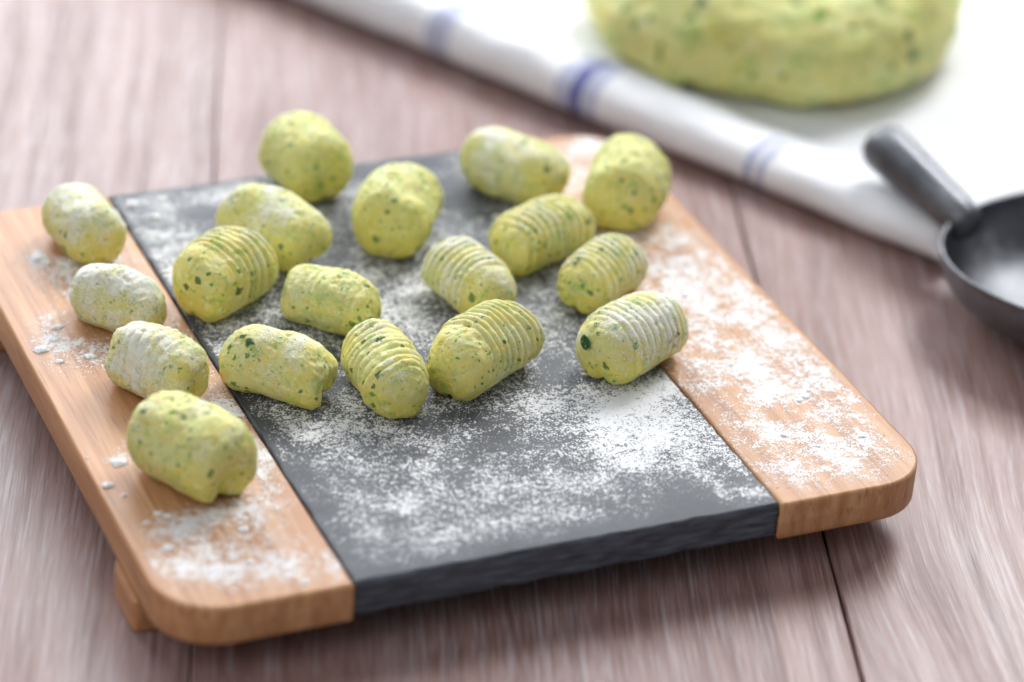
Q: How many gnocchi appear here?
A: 18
